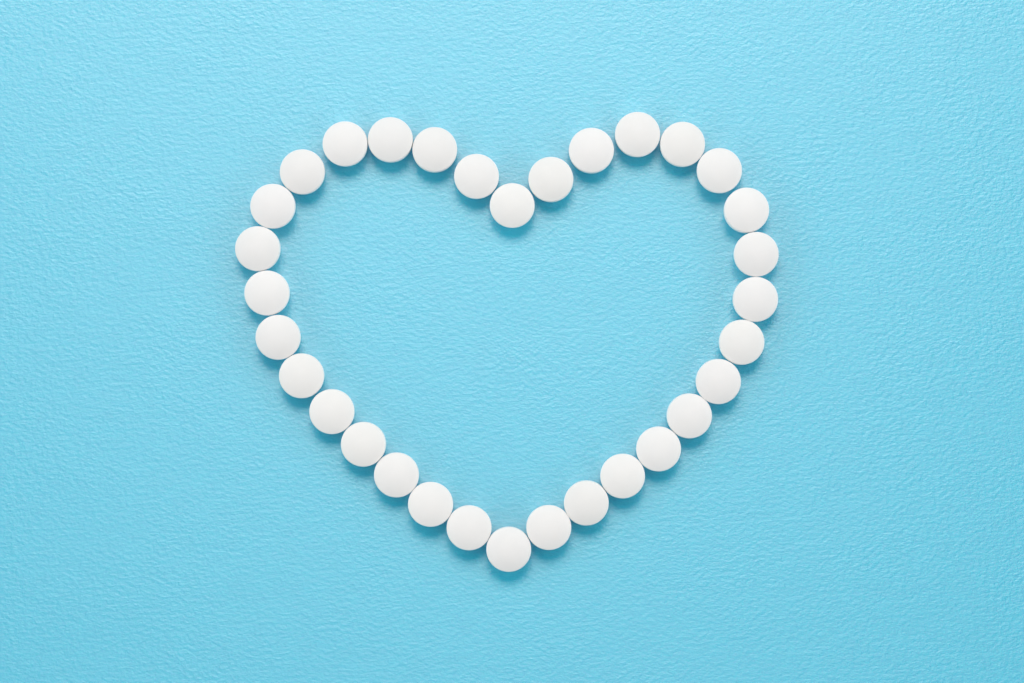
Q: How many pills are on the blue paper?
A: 32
